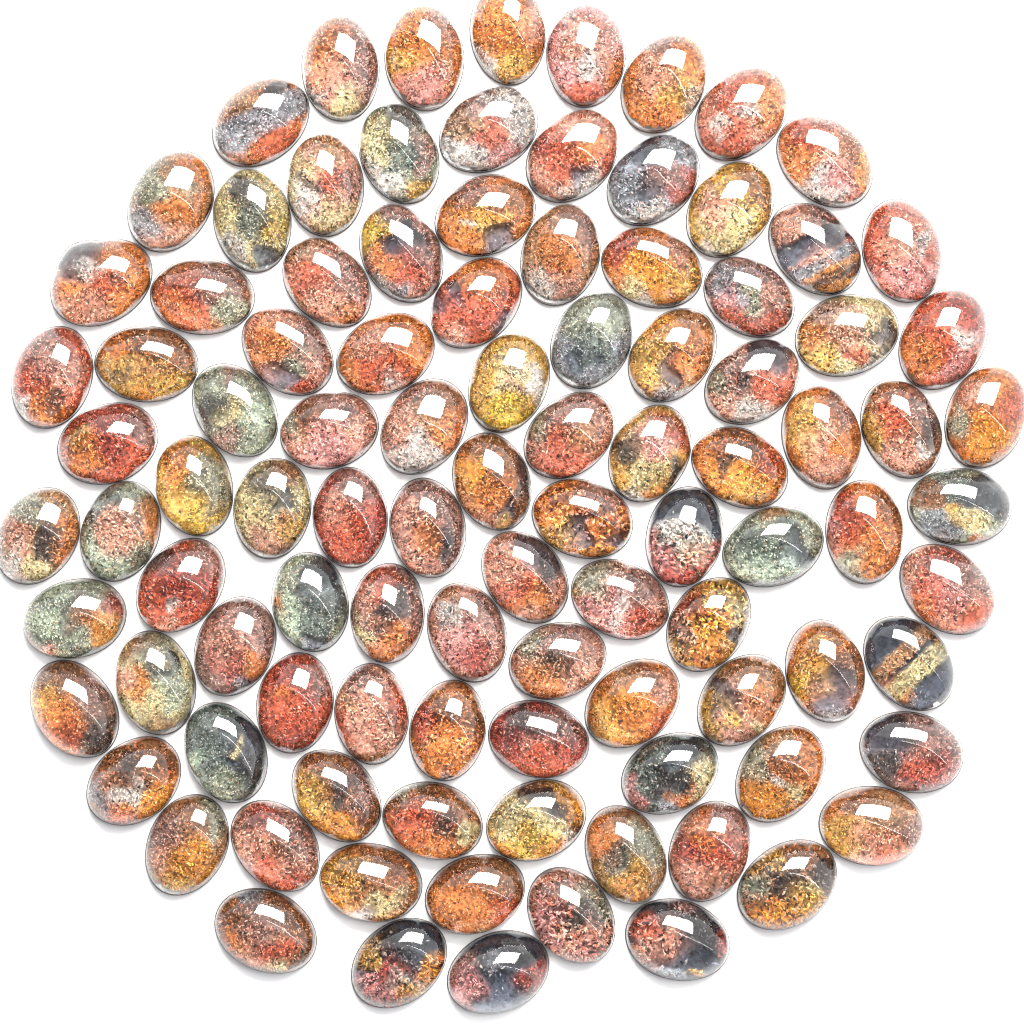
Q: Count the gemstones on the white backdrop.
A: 101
